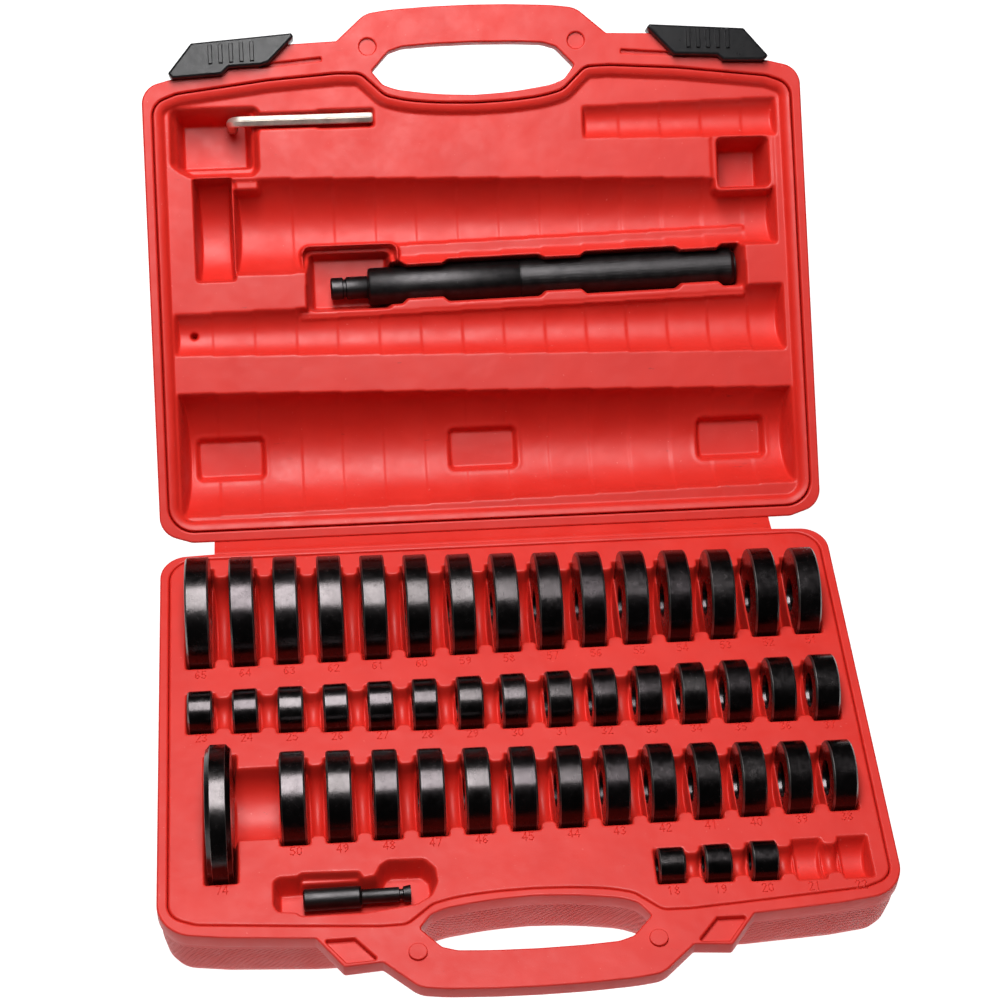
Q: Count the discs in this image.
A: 47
